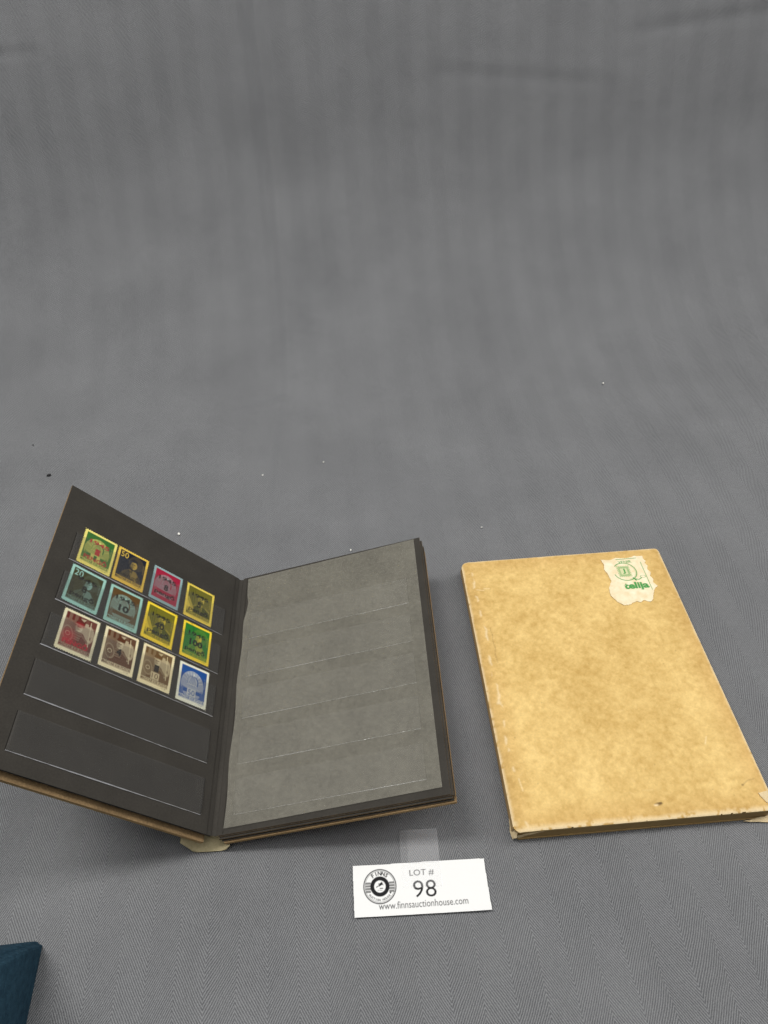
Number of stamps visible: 12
